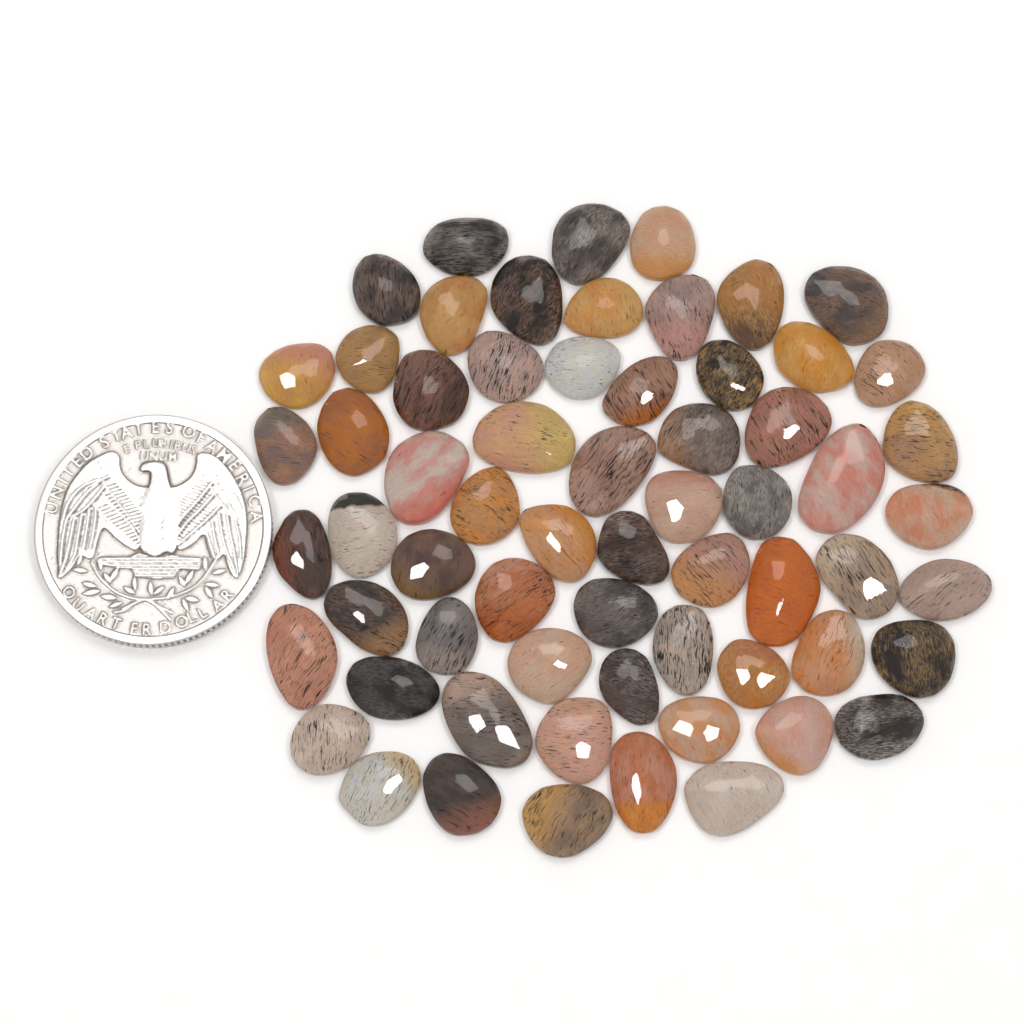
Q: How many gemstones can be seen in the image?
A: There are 64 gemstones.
